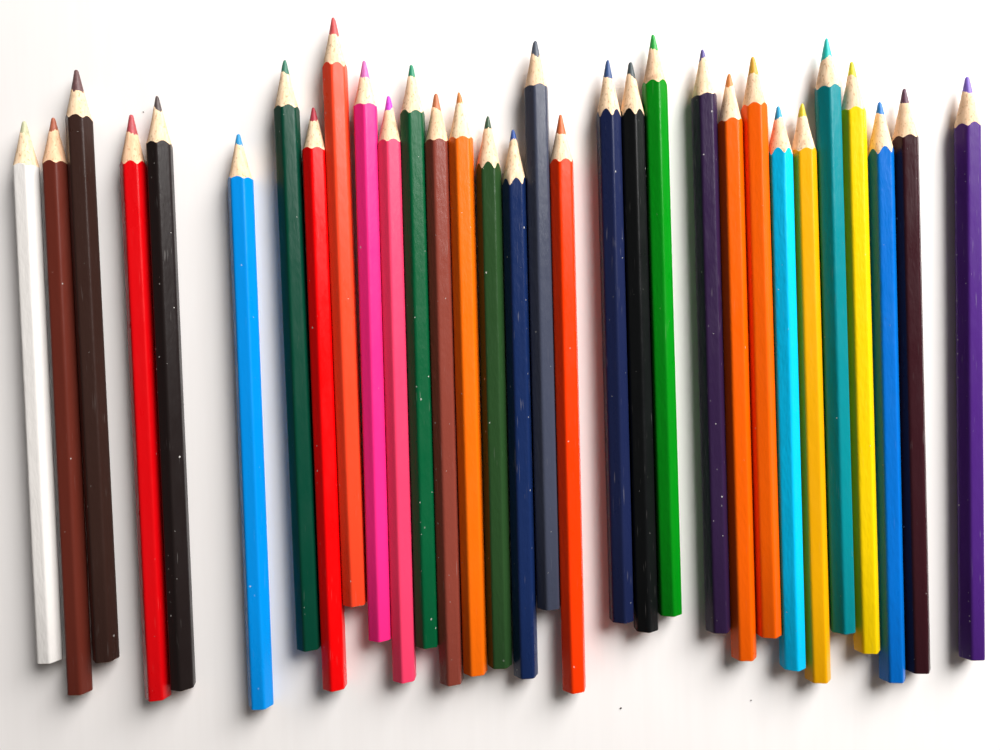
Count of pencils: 31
